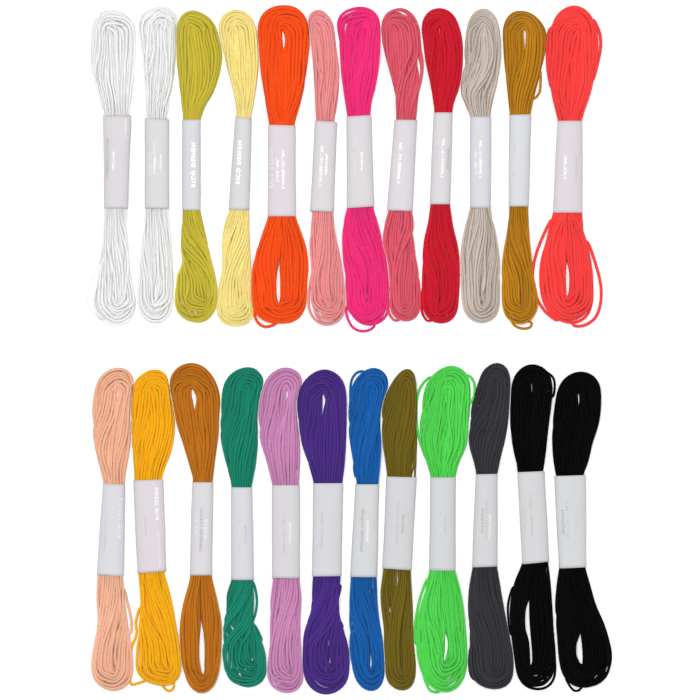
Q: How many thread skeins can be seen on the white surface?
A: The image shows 24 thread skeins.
